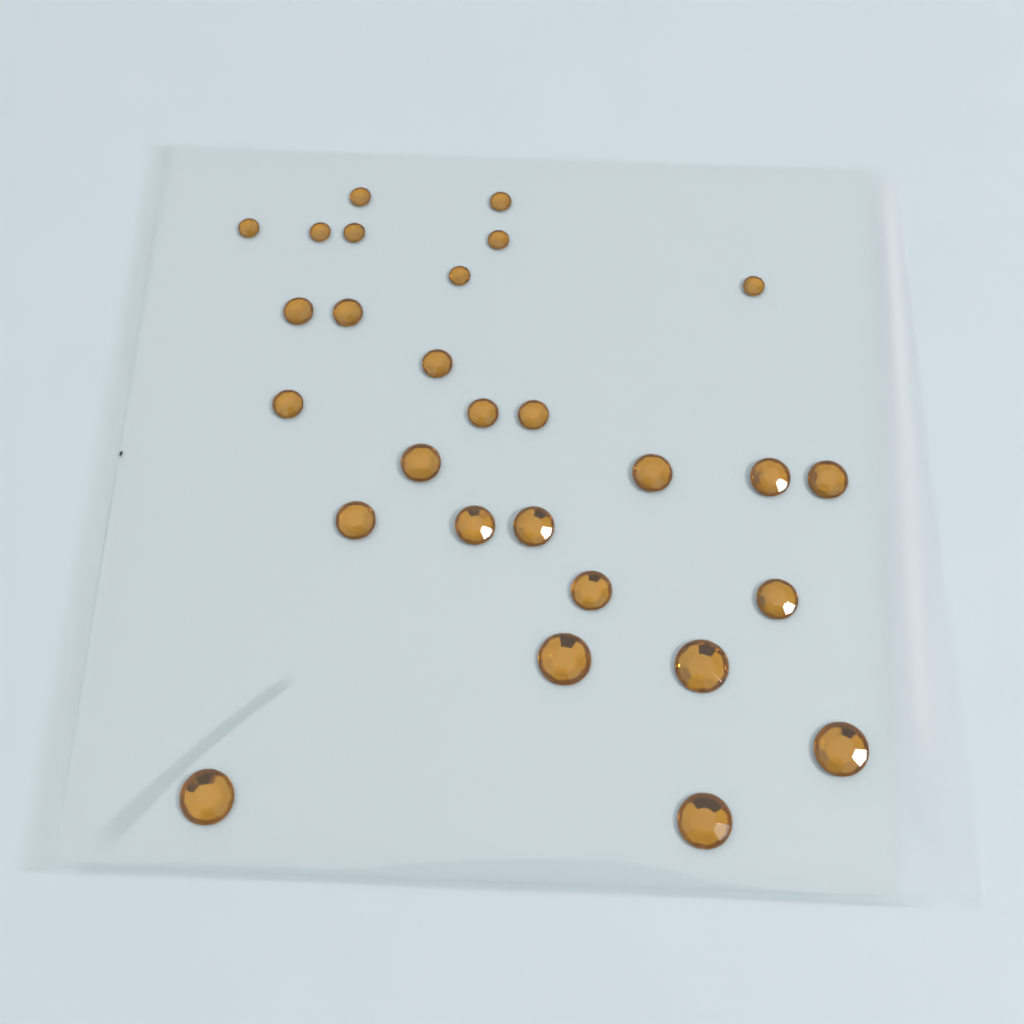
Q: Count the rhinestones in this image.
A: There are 28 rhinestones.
